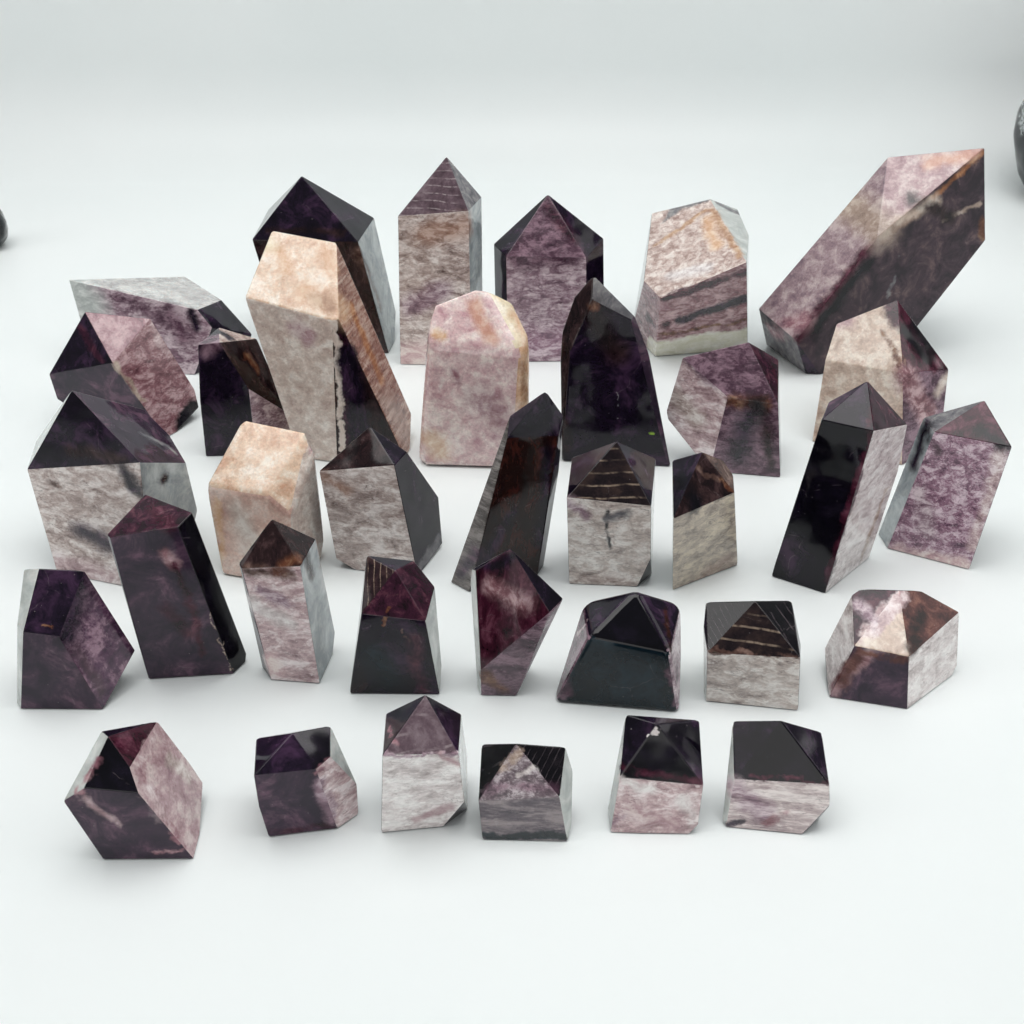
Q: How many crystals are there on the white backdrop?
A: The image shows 35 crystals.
